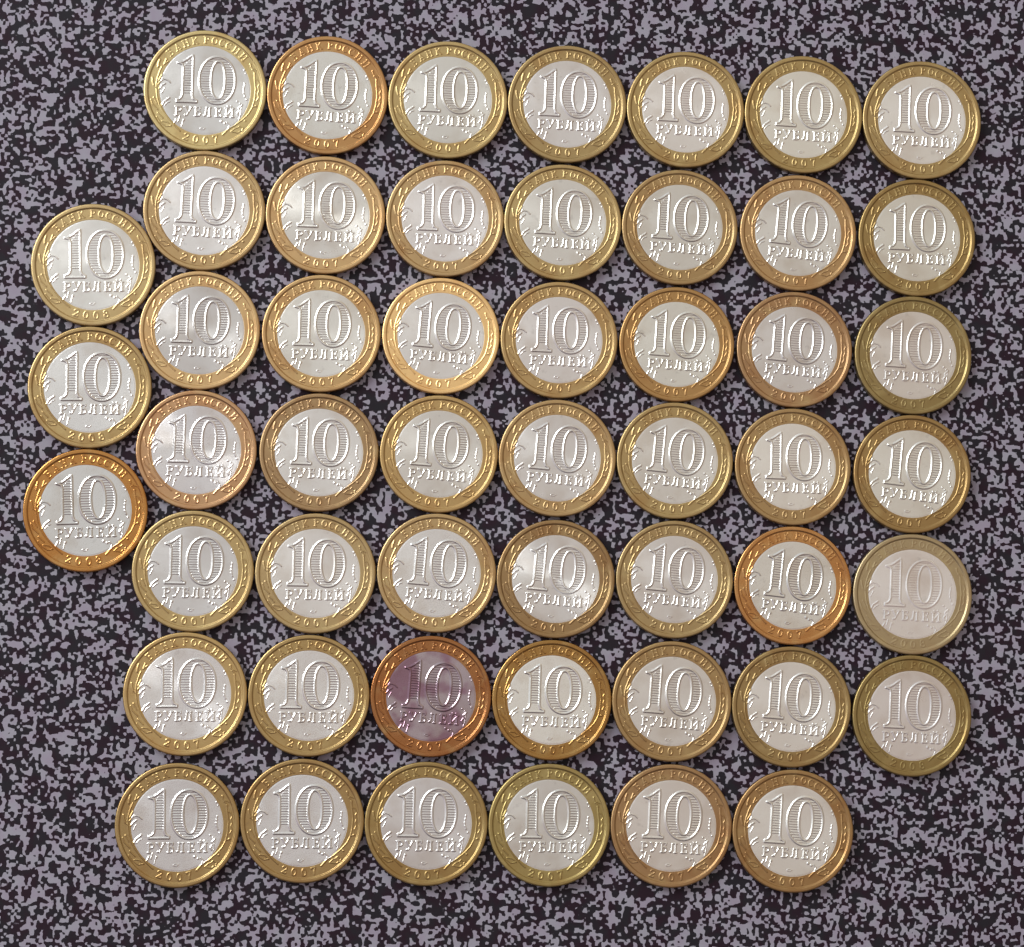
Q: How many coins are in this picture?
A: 51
